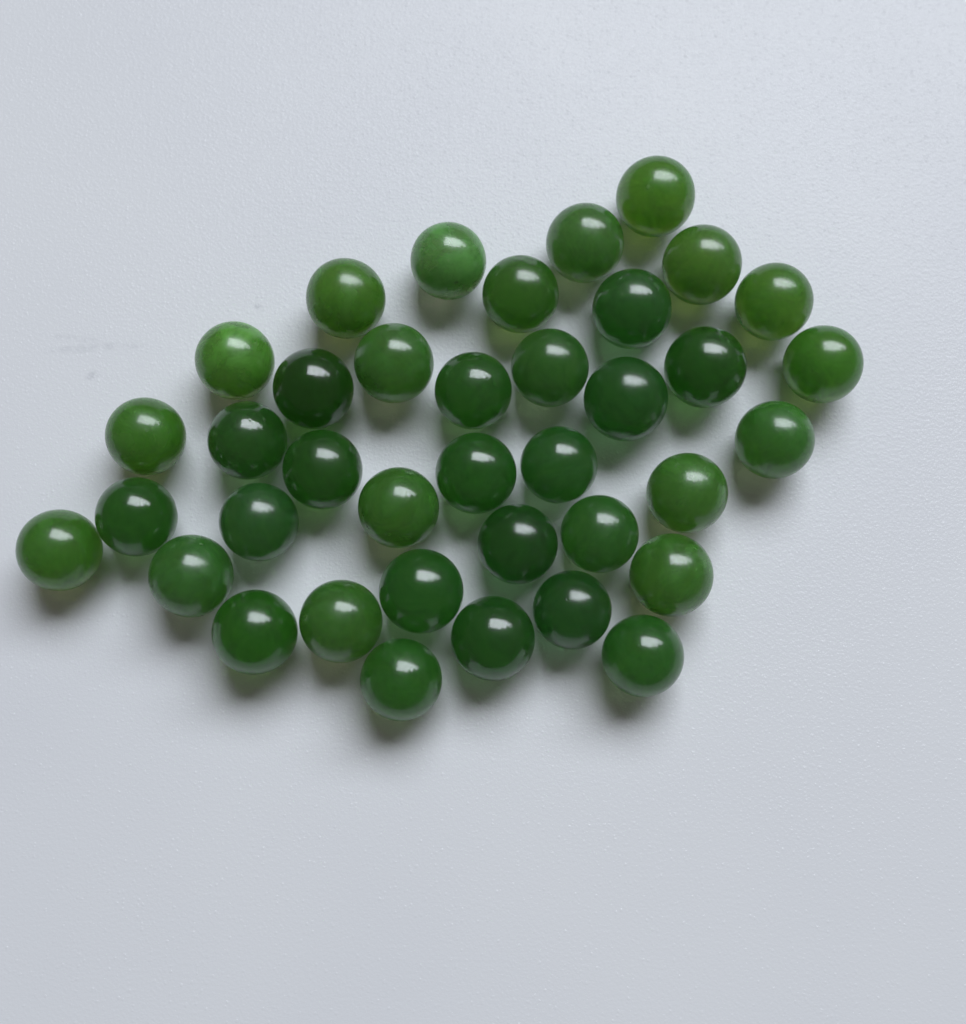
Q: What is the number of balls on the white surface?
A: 38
